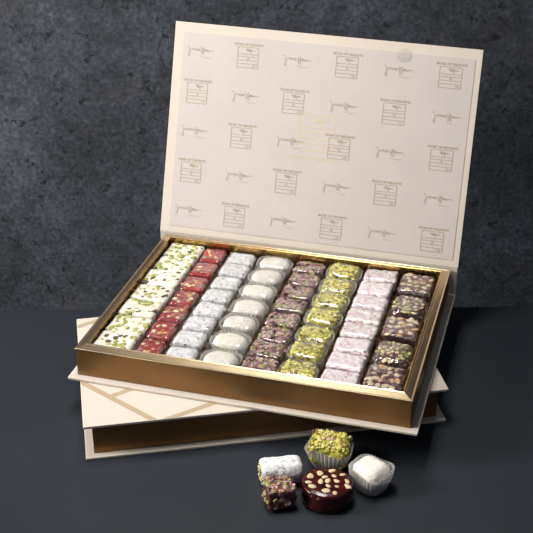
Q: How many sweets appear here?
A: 62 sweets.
